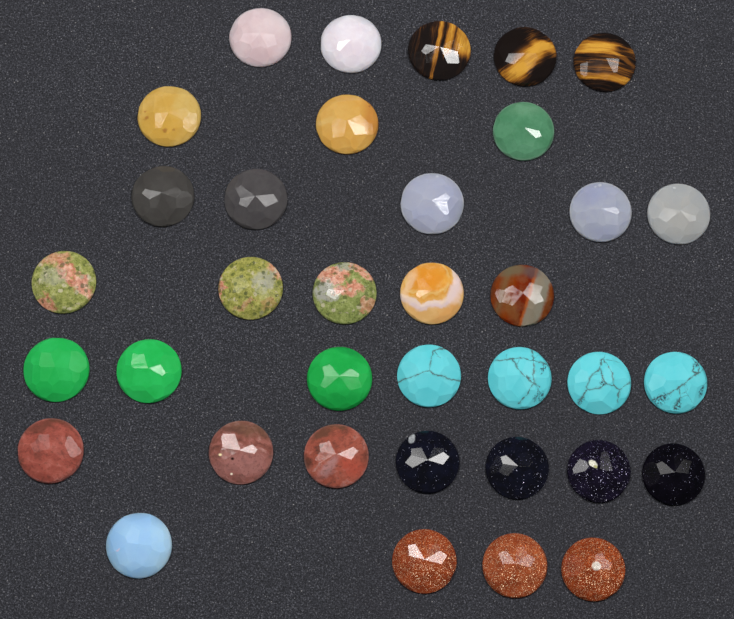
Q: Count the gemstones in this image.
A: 36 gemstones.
